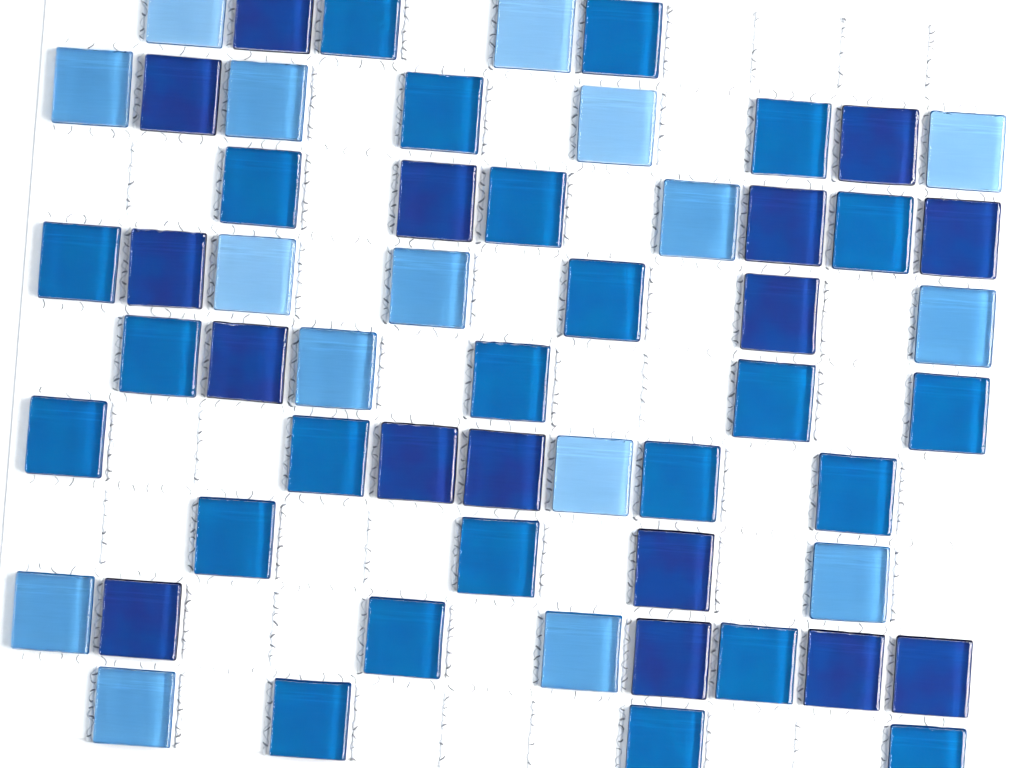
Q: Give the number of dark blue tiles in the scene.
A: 16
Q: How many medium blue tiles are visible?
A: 24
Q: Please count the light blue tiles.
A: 16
